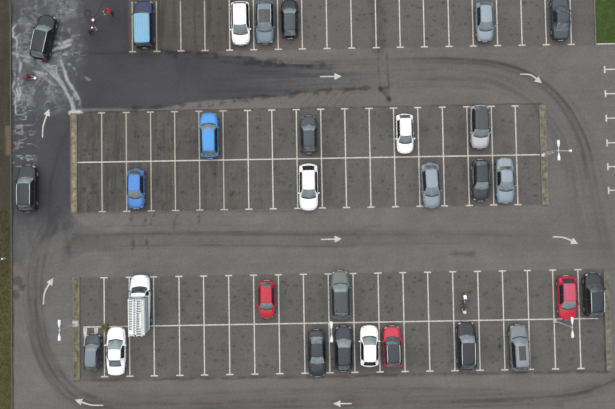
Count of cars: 29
